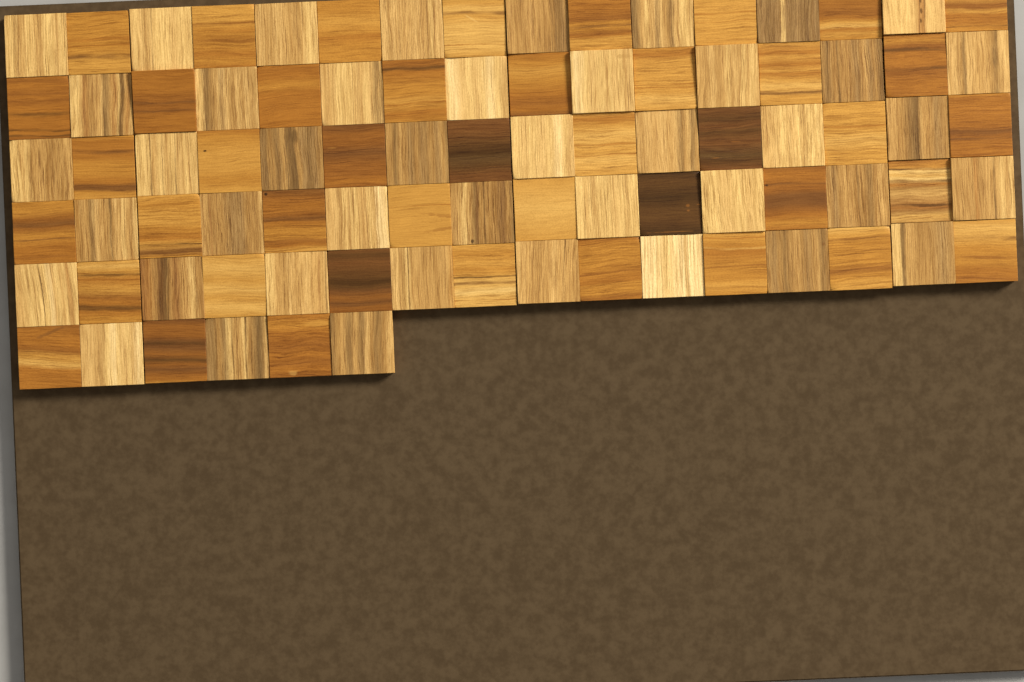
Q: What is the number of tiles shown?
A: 86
